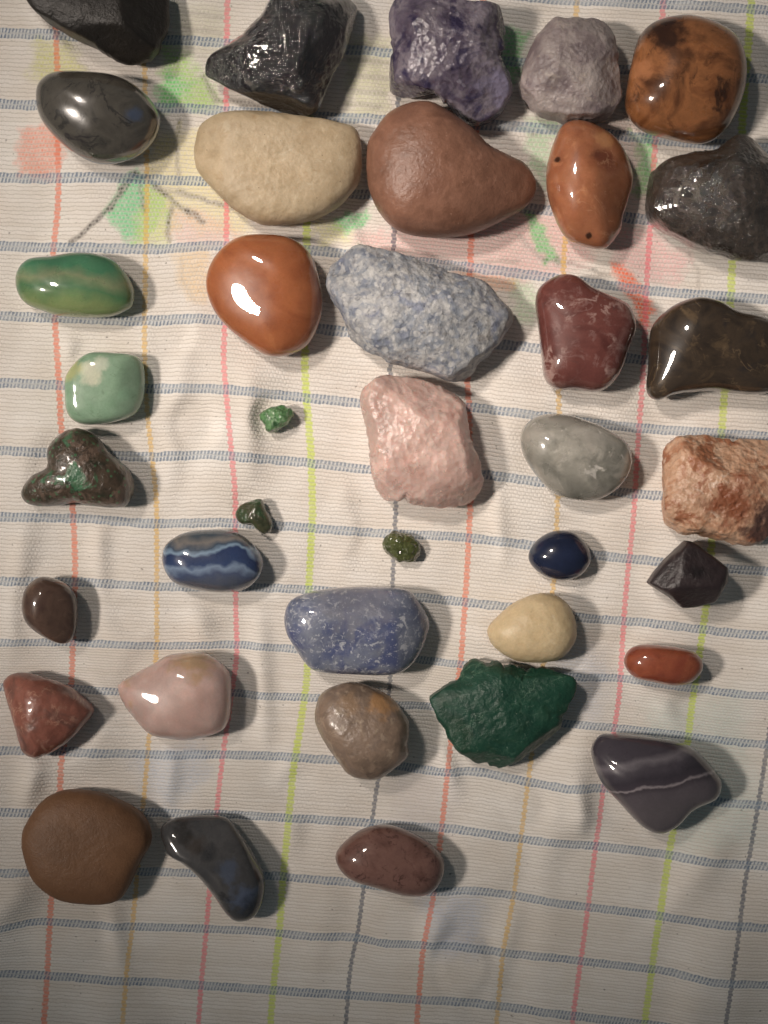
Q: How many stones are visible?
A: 38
